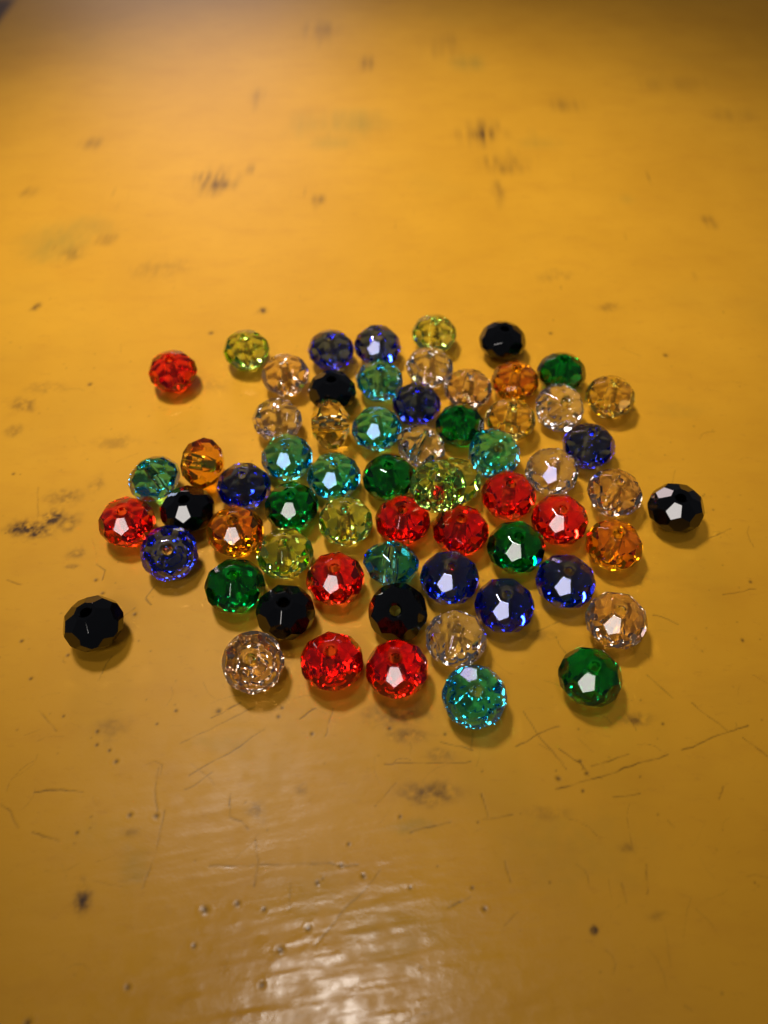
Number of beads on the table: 64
